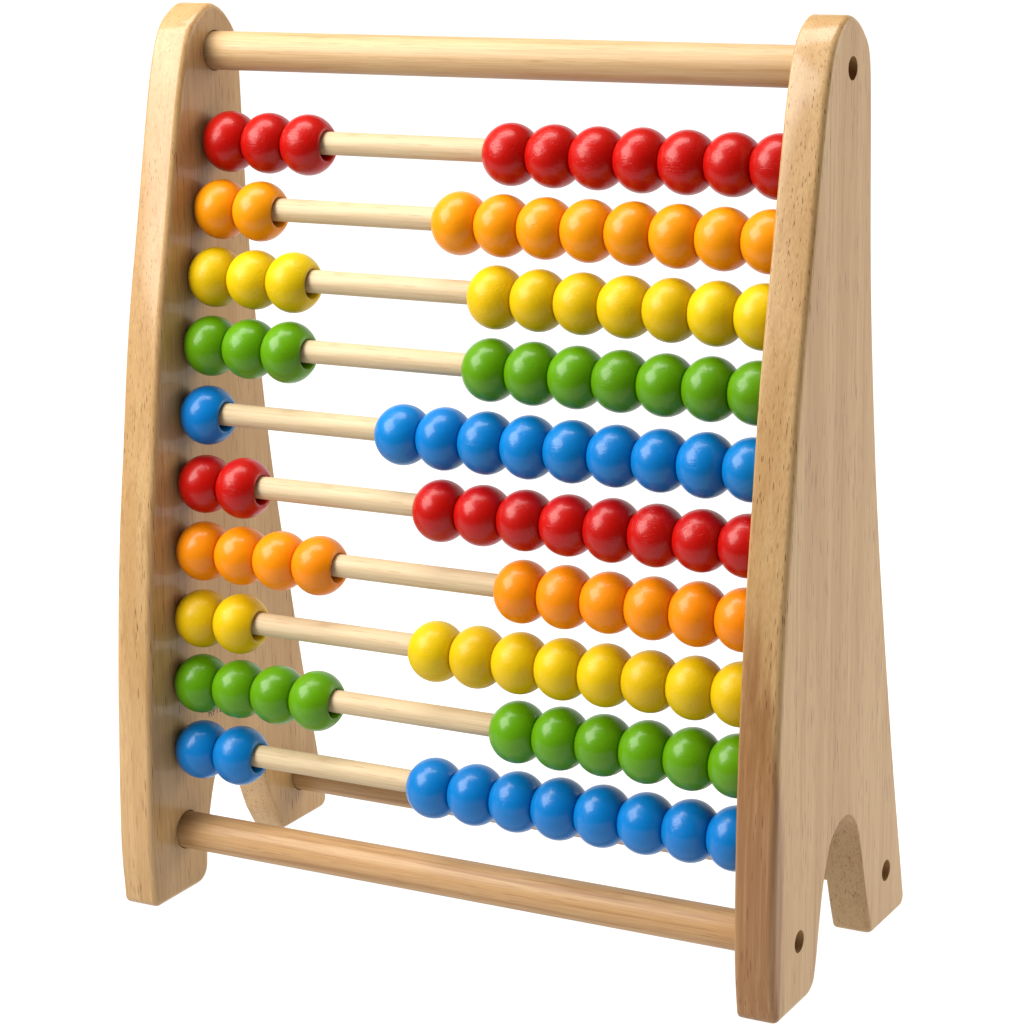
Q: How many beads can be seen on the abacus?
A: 100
